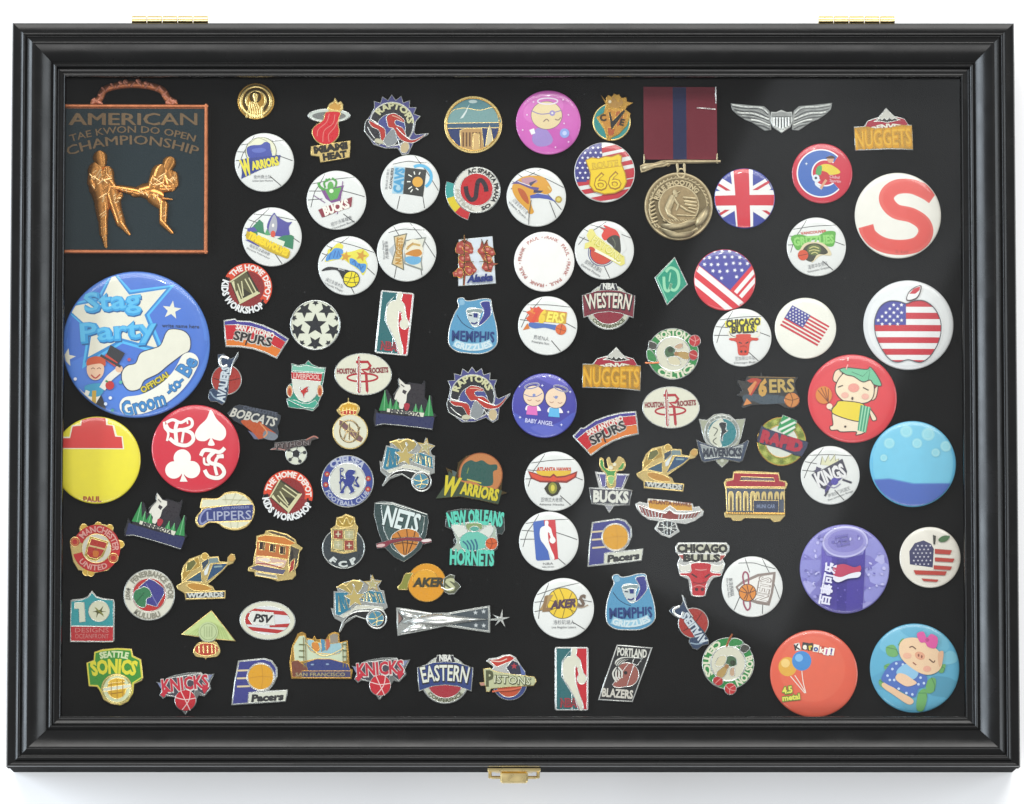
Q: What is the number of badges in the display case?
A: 103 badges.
